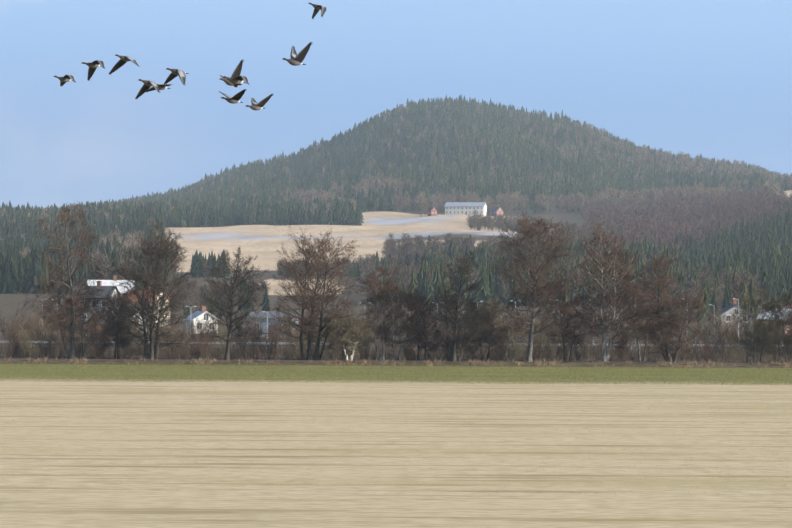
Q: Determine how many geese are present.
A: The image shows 12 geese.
